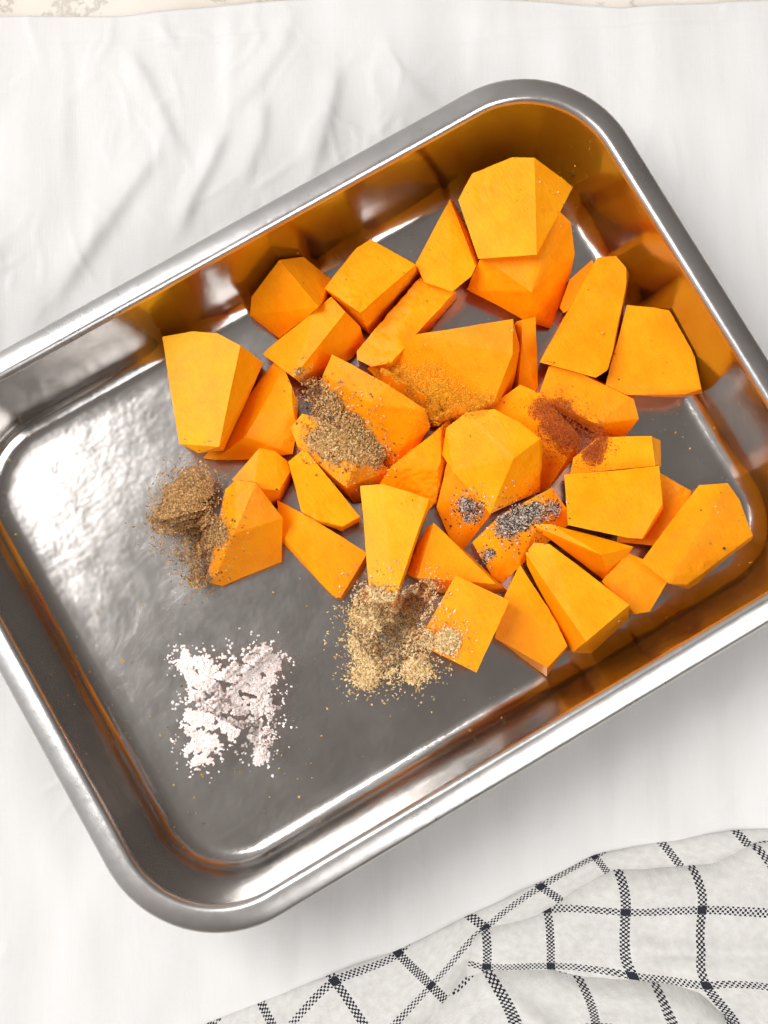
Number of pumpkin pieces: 37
